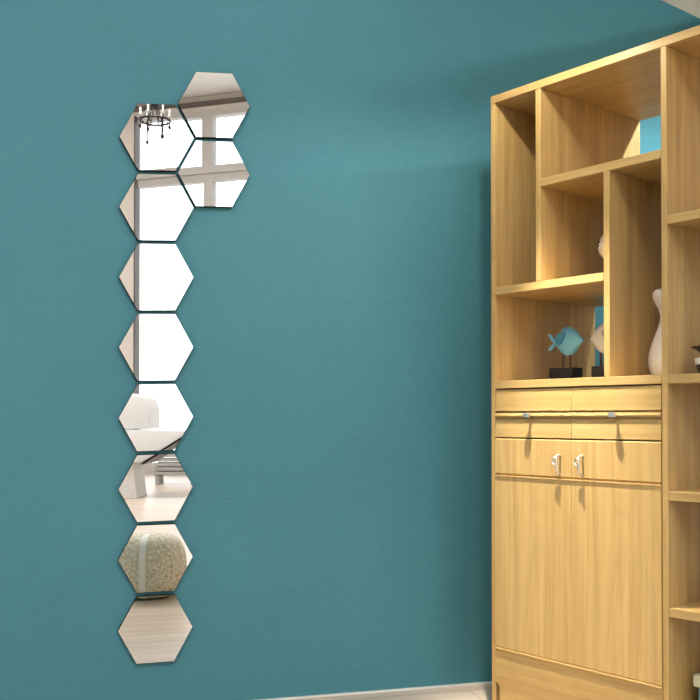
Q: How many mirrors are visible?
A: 10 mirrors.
